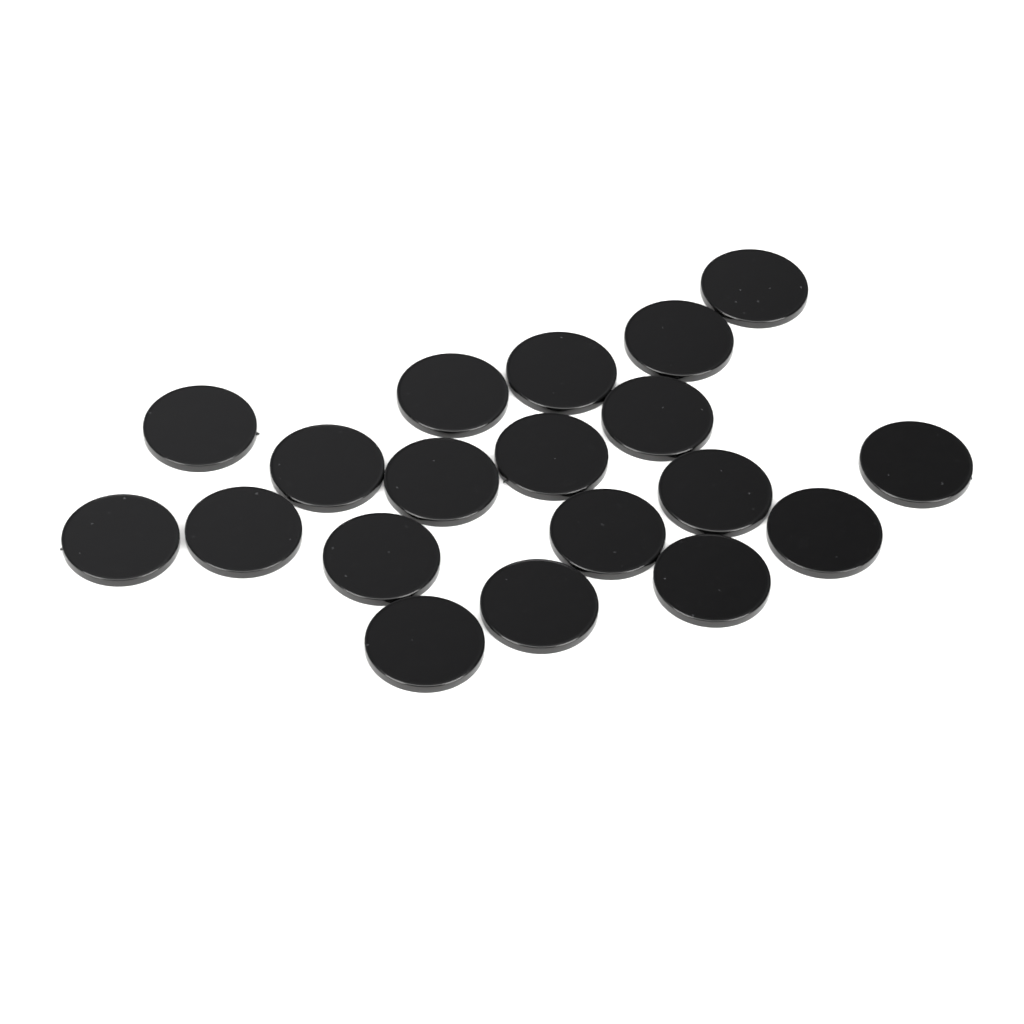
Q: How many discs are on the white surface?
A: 19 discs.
